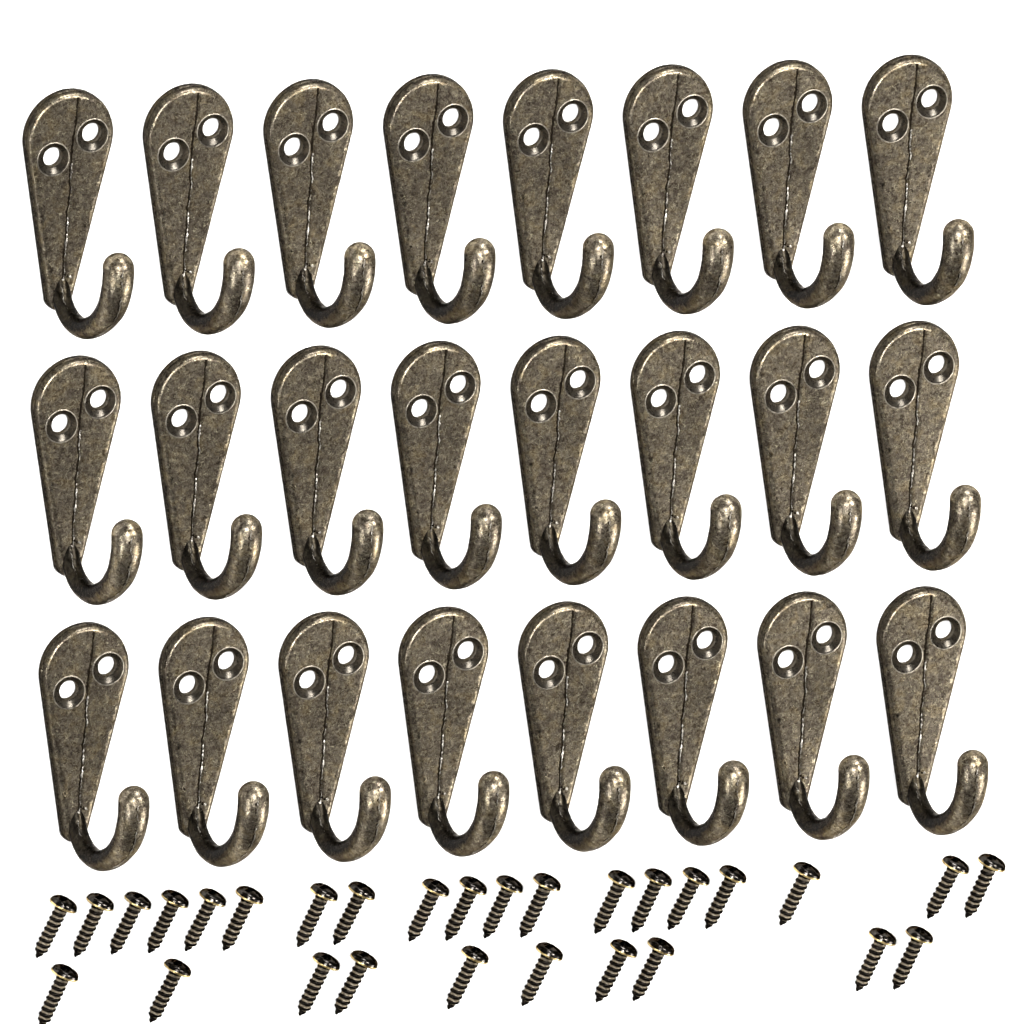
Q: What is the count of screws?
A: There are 29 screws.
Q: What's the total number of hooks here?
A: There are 24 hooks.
